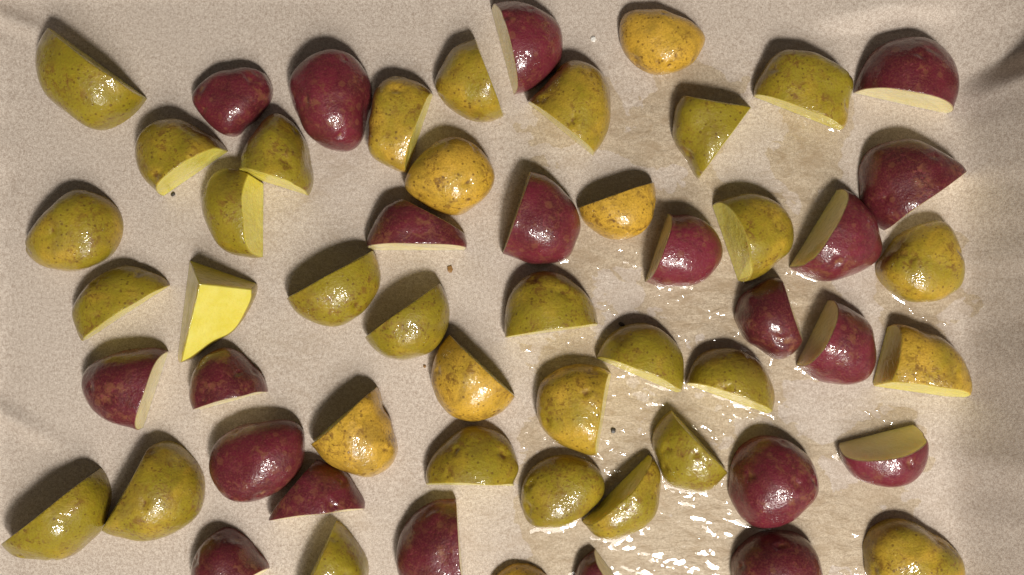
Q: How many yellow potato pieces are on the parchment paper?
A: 35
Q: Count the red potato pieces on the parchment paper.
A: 21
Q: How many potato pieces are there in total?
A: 56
